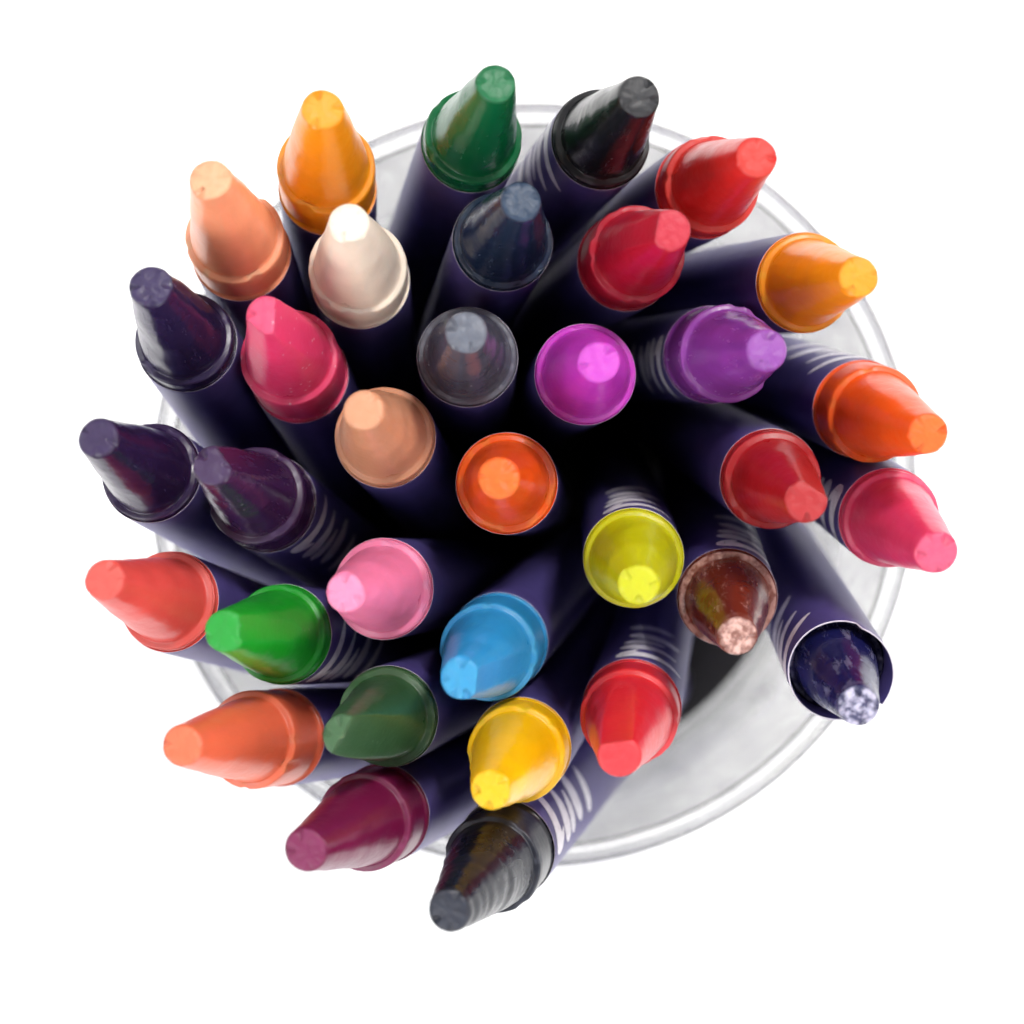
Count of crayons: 34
